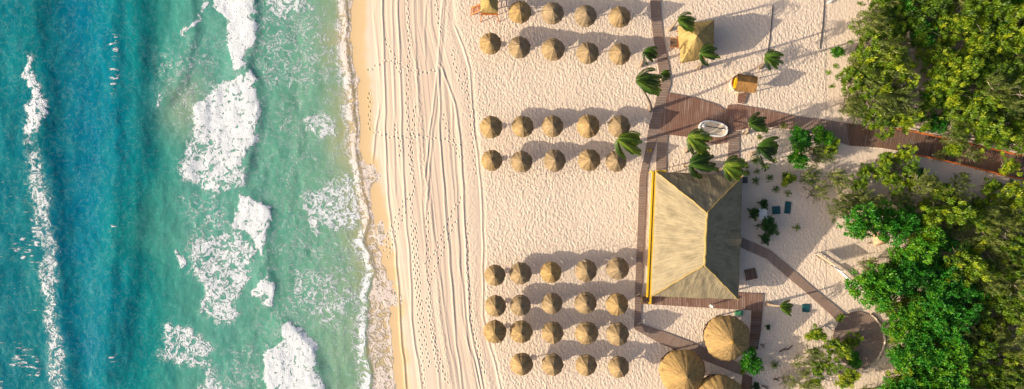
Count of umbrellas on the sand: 38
